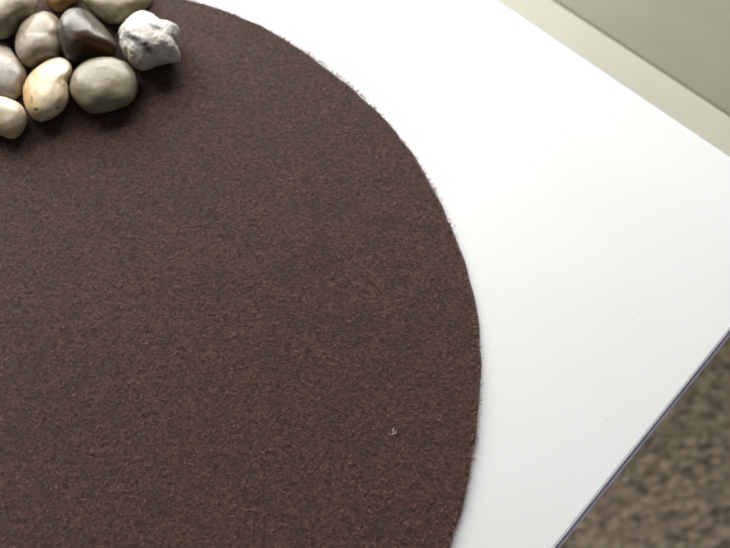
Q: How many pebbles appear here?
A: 10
